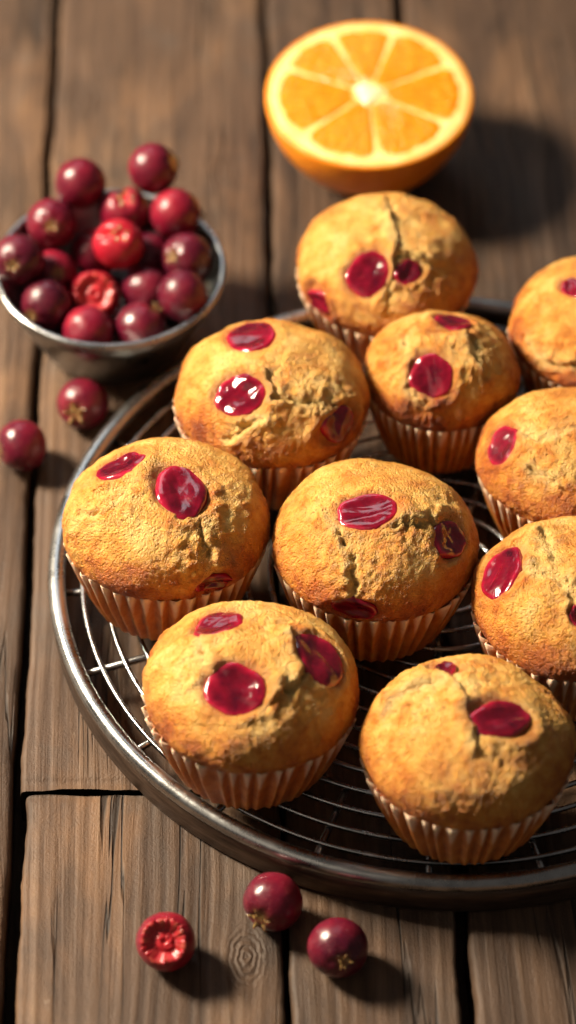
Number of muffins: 10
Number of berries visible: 22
